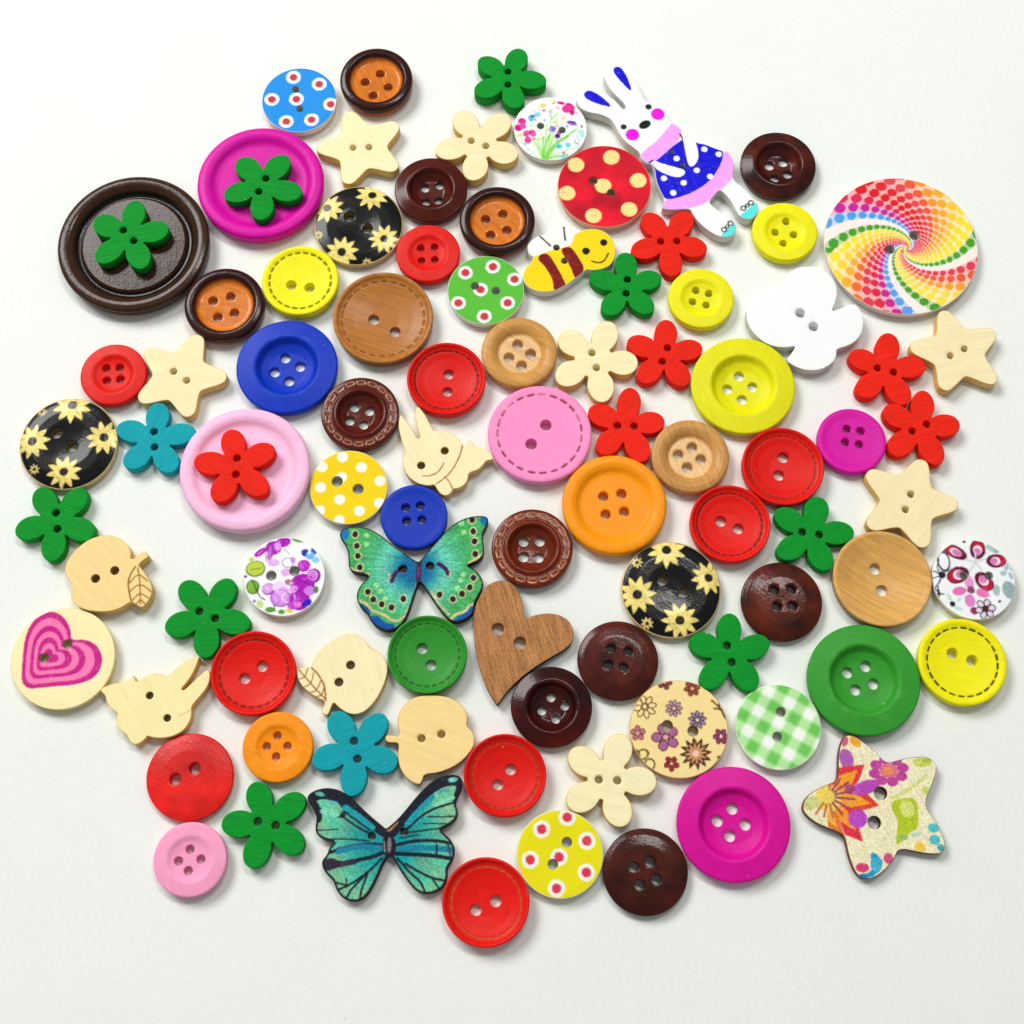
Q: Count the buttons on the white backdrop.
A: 93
